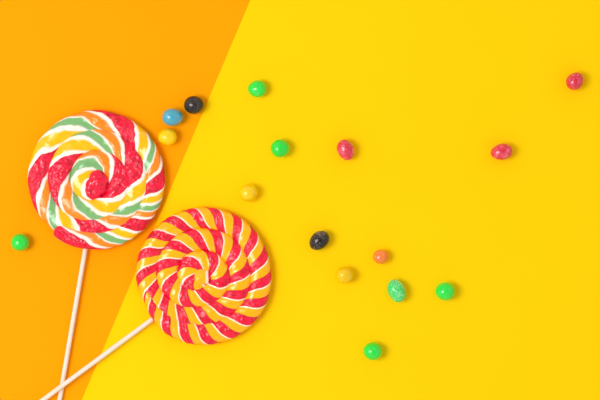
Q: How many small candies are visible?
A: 16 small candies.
